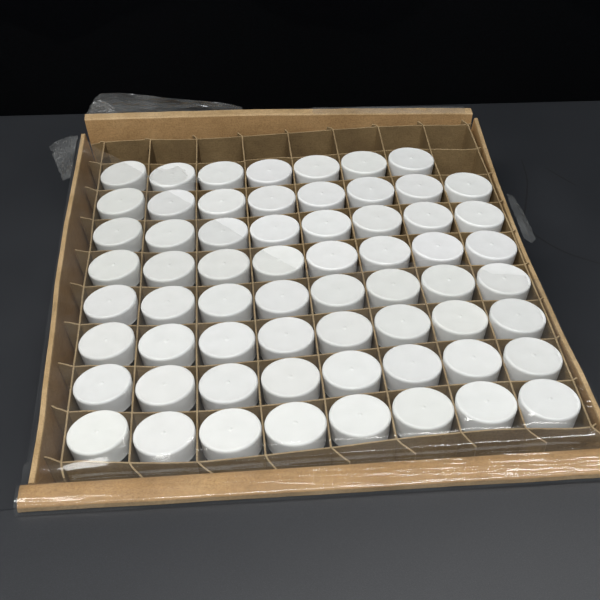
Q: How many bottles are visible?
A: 63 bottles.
